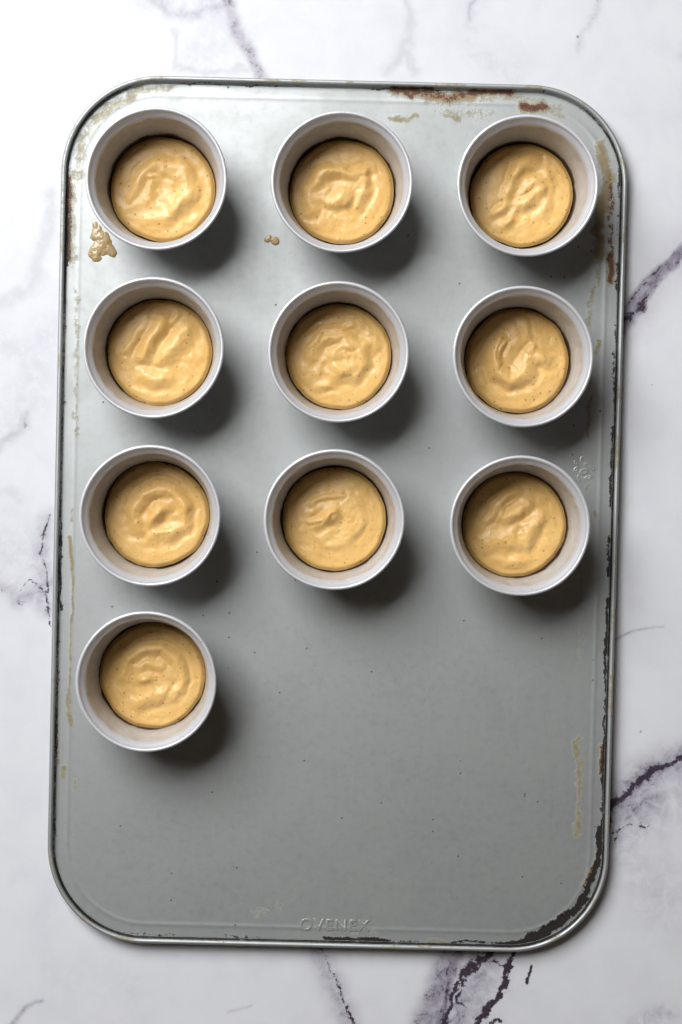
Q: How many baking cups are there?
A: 10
